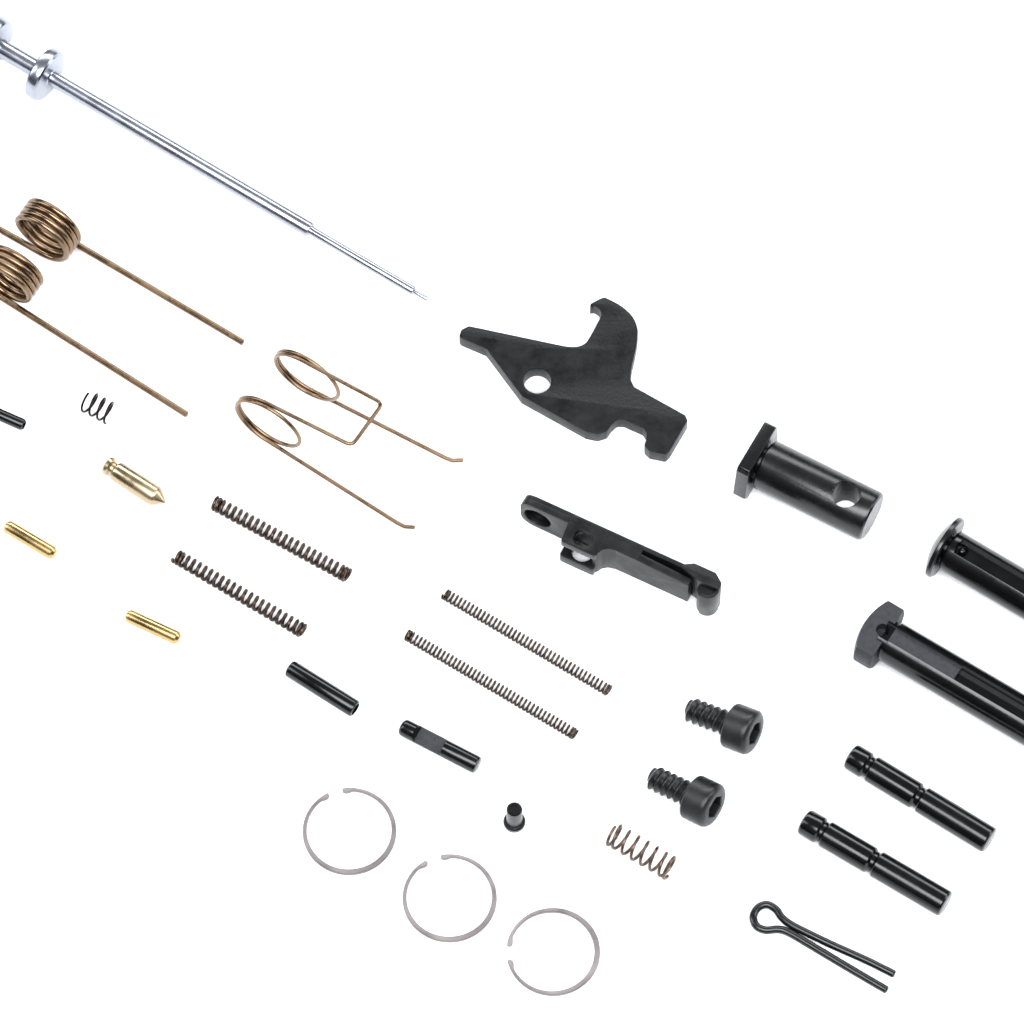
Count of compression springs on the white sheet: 6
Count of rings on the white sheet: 3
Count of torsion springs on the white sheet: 2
